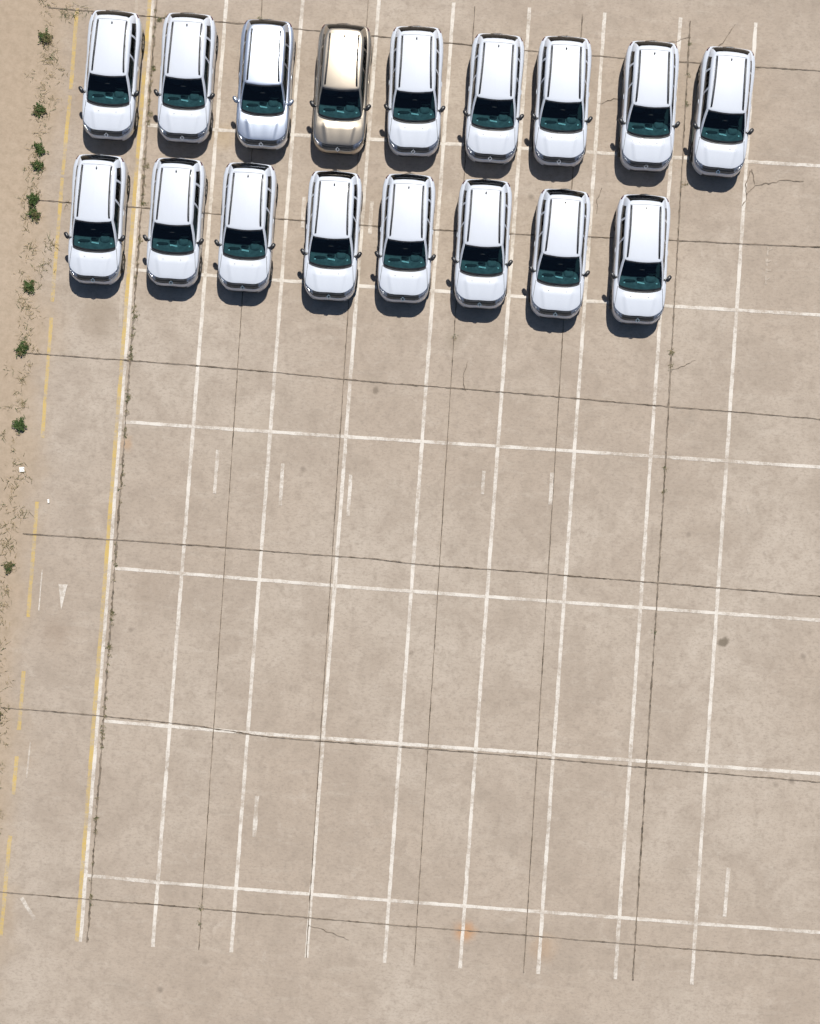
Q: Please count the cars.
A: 17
